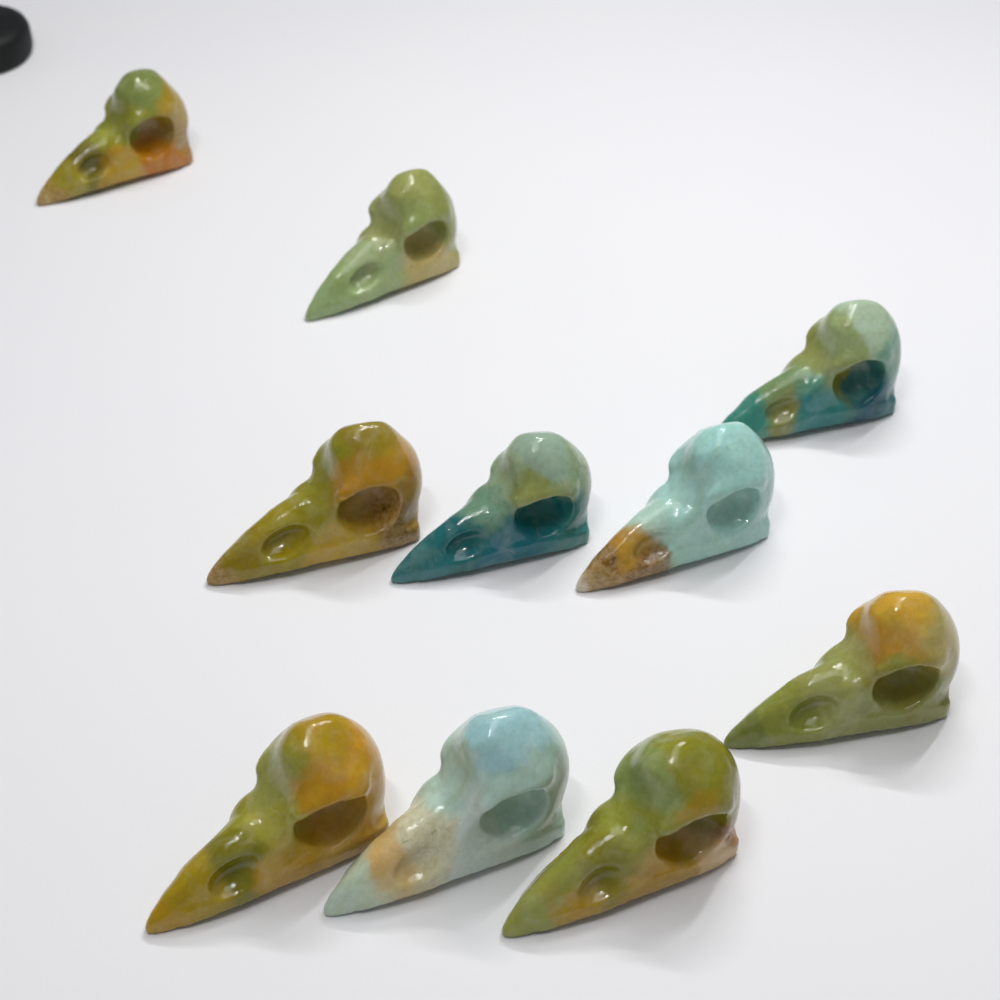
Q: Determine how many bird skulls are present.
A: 10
